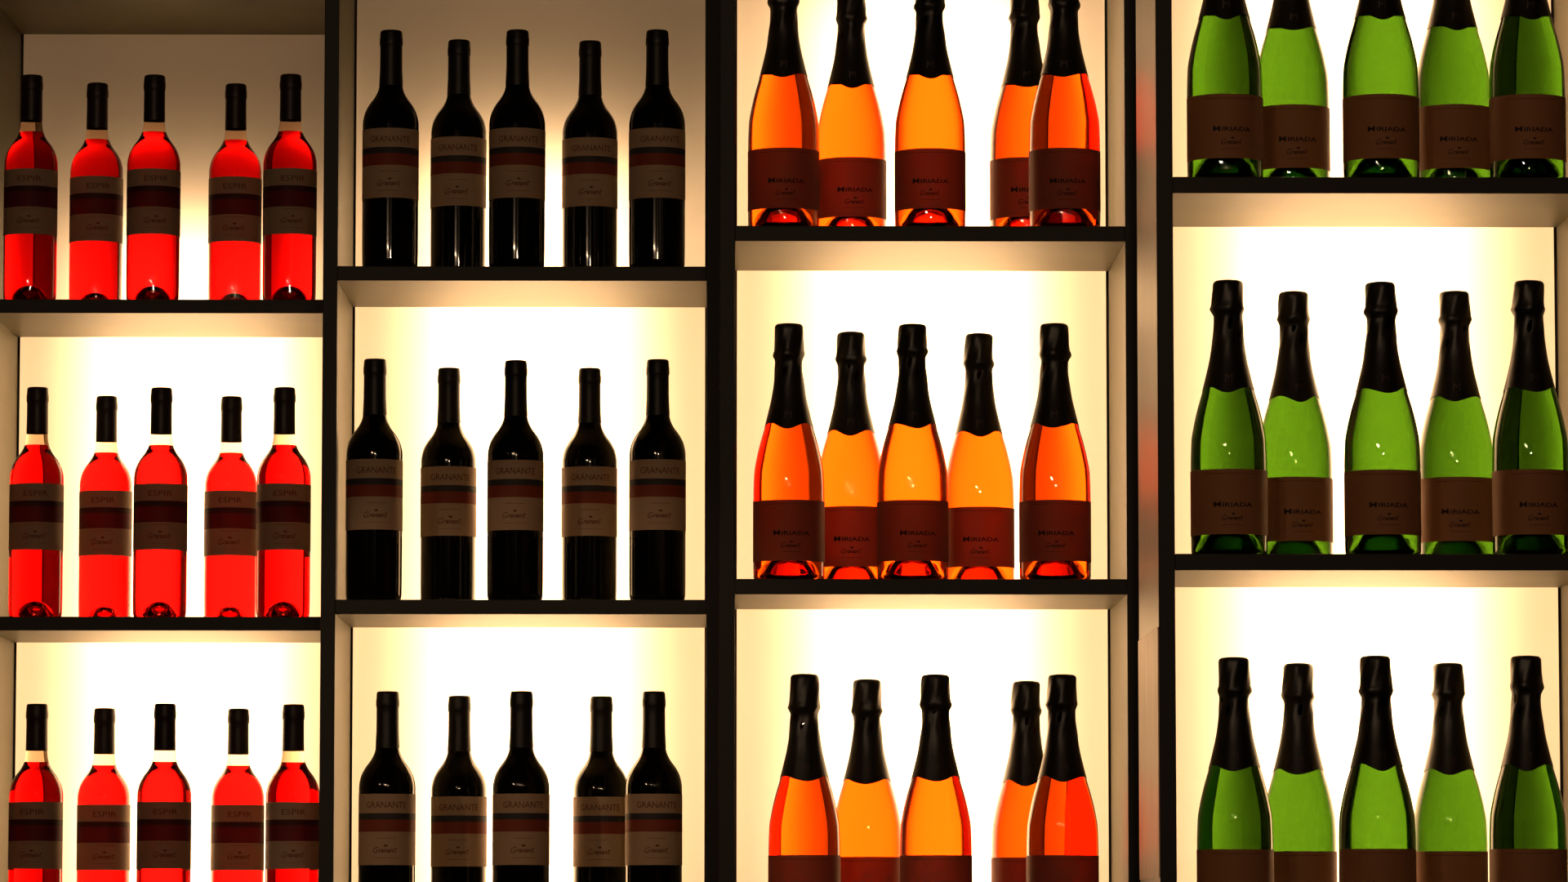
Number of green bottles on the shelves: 15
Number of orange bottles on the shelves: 15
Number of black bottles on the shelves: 15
